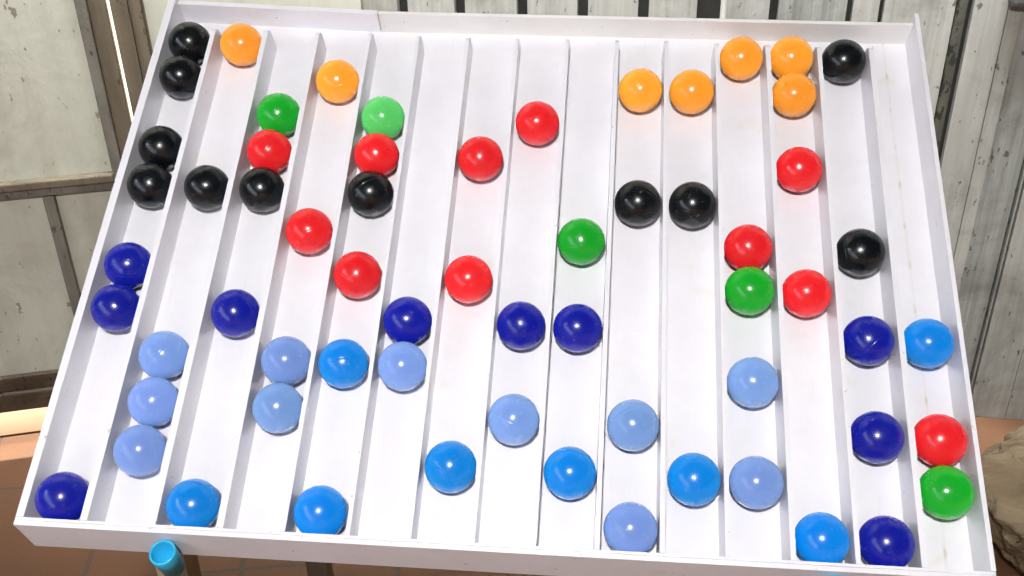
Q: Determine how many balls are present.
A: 63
